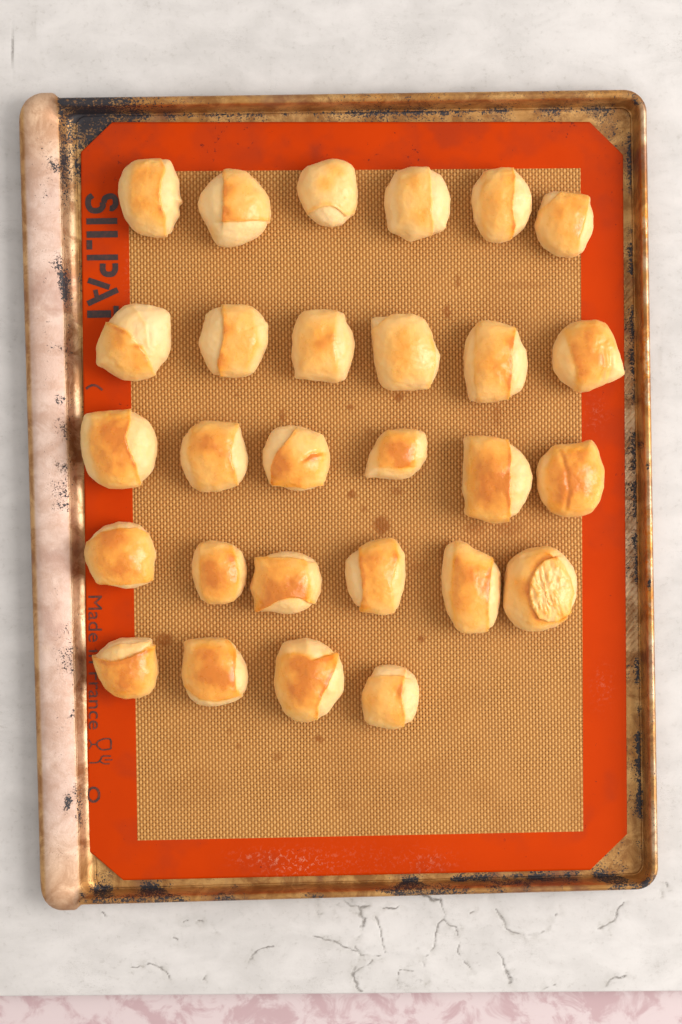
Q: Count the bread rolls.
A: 28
